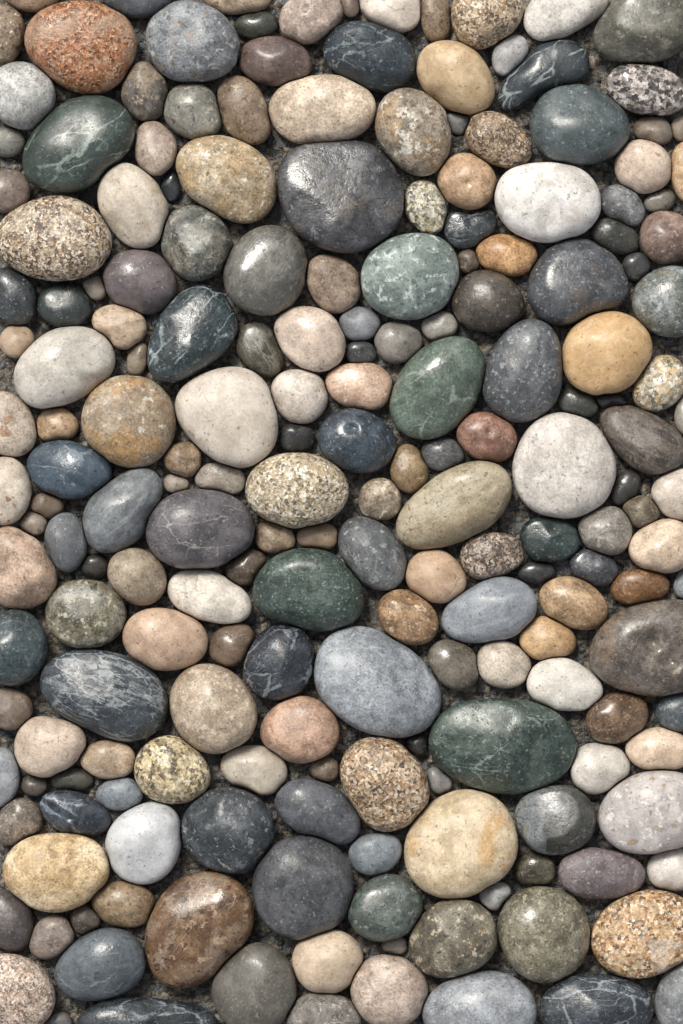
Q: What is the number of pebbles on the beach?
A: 200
